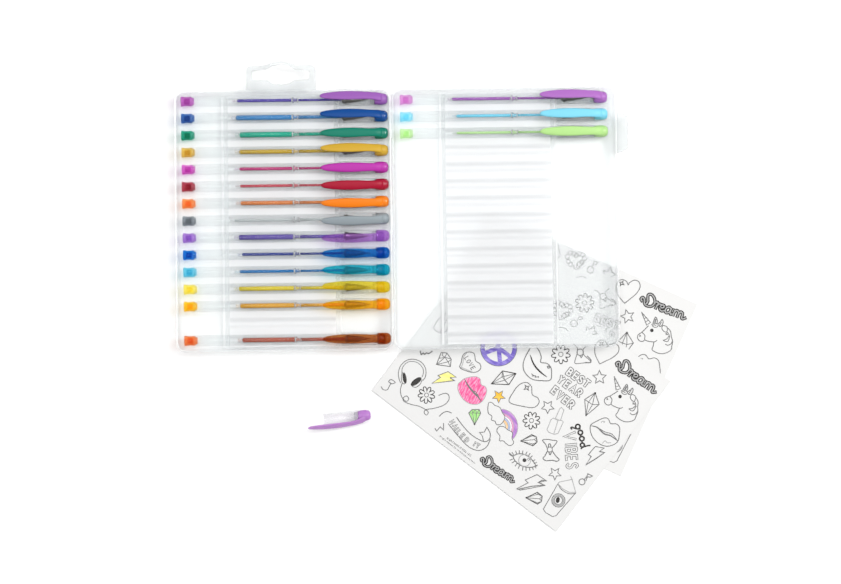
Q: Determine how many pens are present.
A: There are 17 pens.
